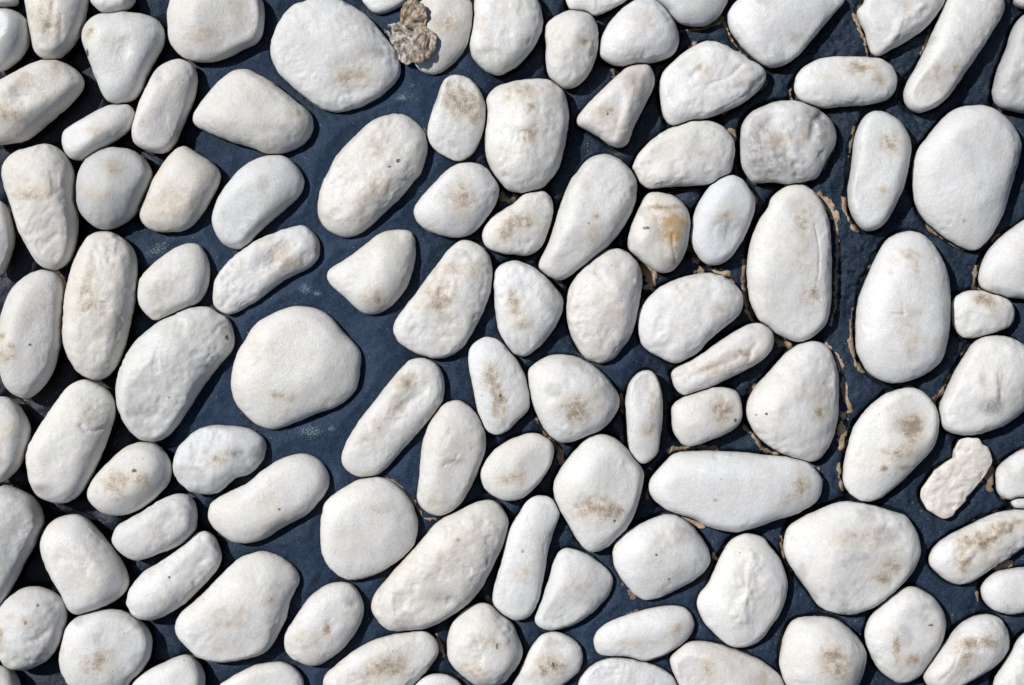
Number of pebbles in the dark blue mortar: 110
